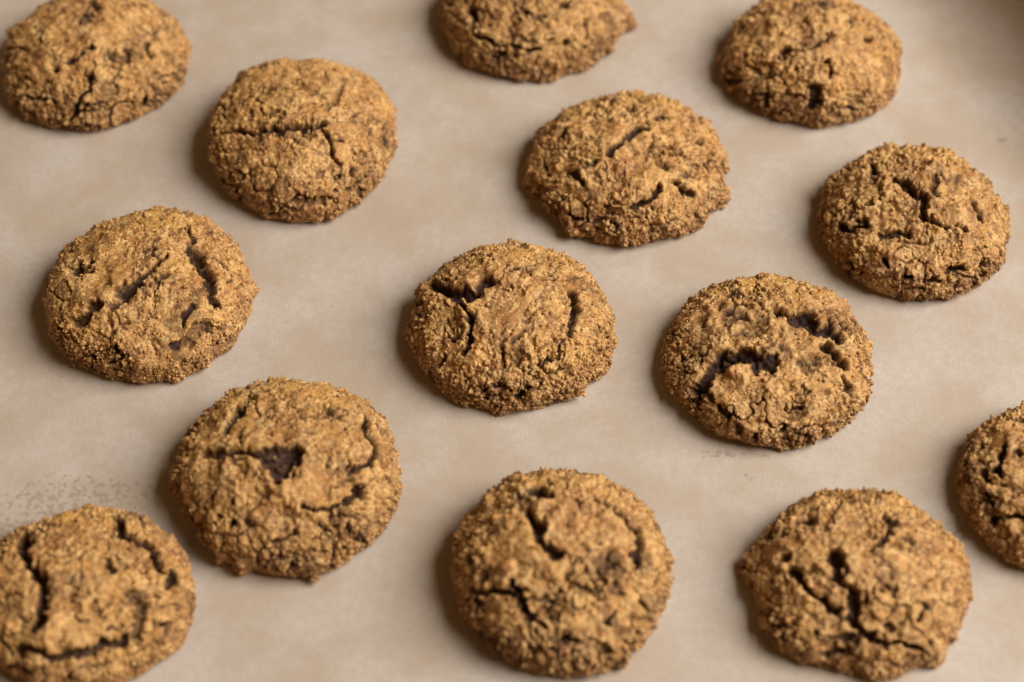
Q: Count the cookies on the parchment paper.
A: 14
